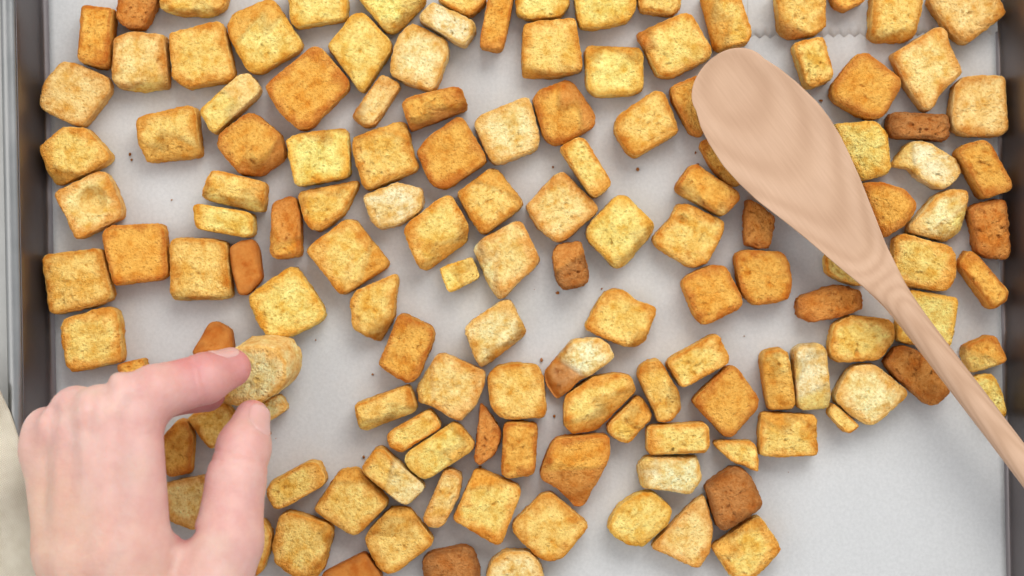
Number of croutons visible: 135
